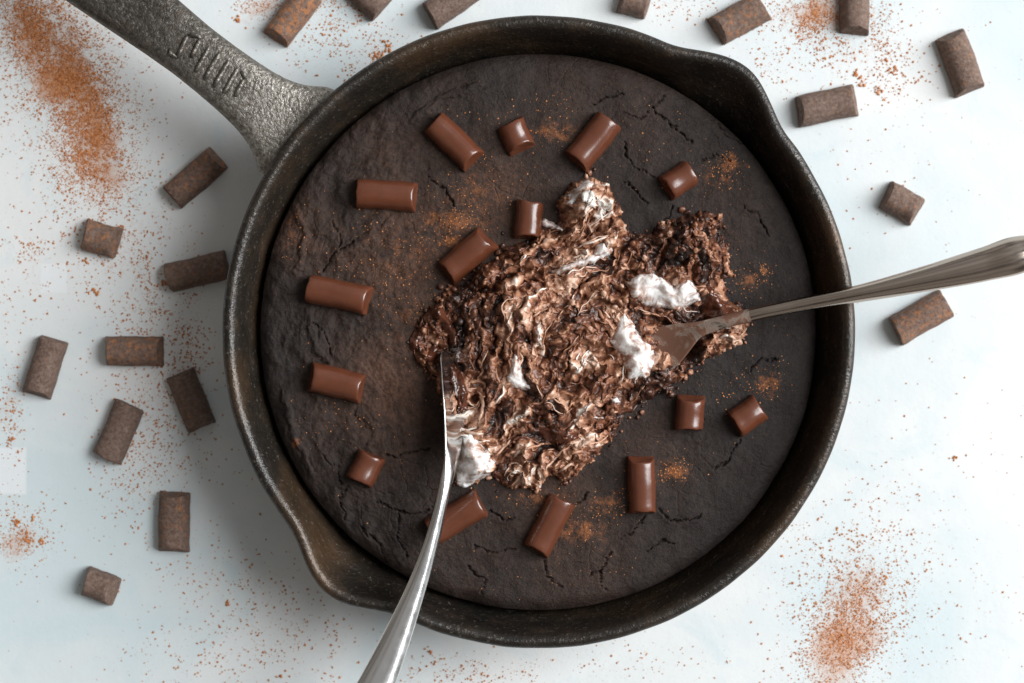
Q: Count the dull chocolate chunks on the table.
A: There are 19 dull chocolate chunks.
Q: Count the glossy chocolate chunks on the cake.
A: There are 15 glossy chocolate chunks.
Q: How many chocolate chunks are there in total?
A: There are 34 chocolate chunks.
